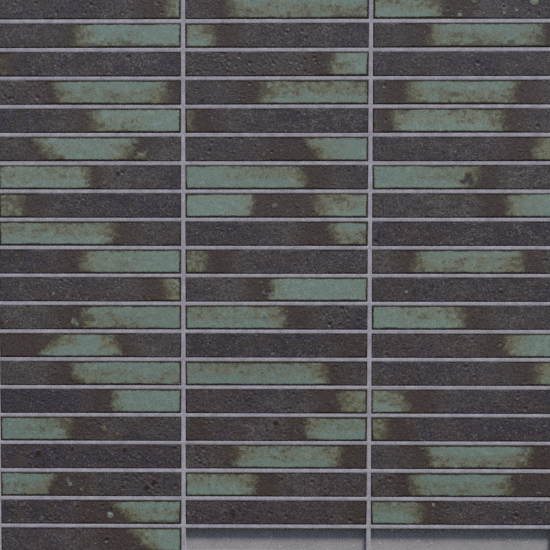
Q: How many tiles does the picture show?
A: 58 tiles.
